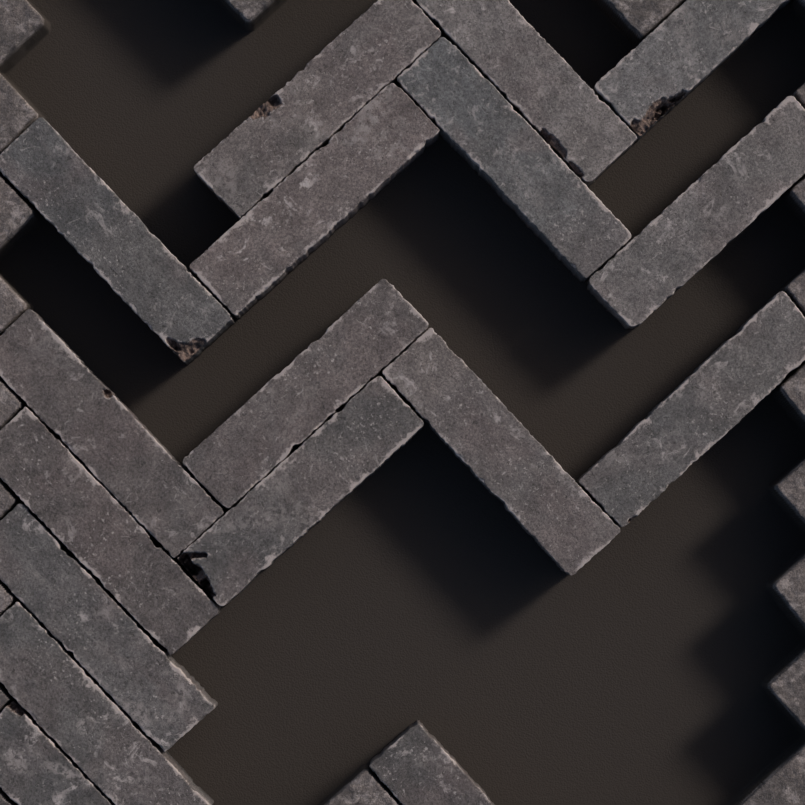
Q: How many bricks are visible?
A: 17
